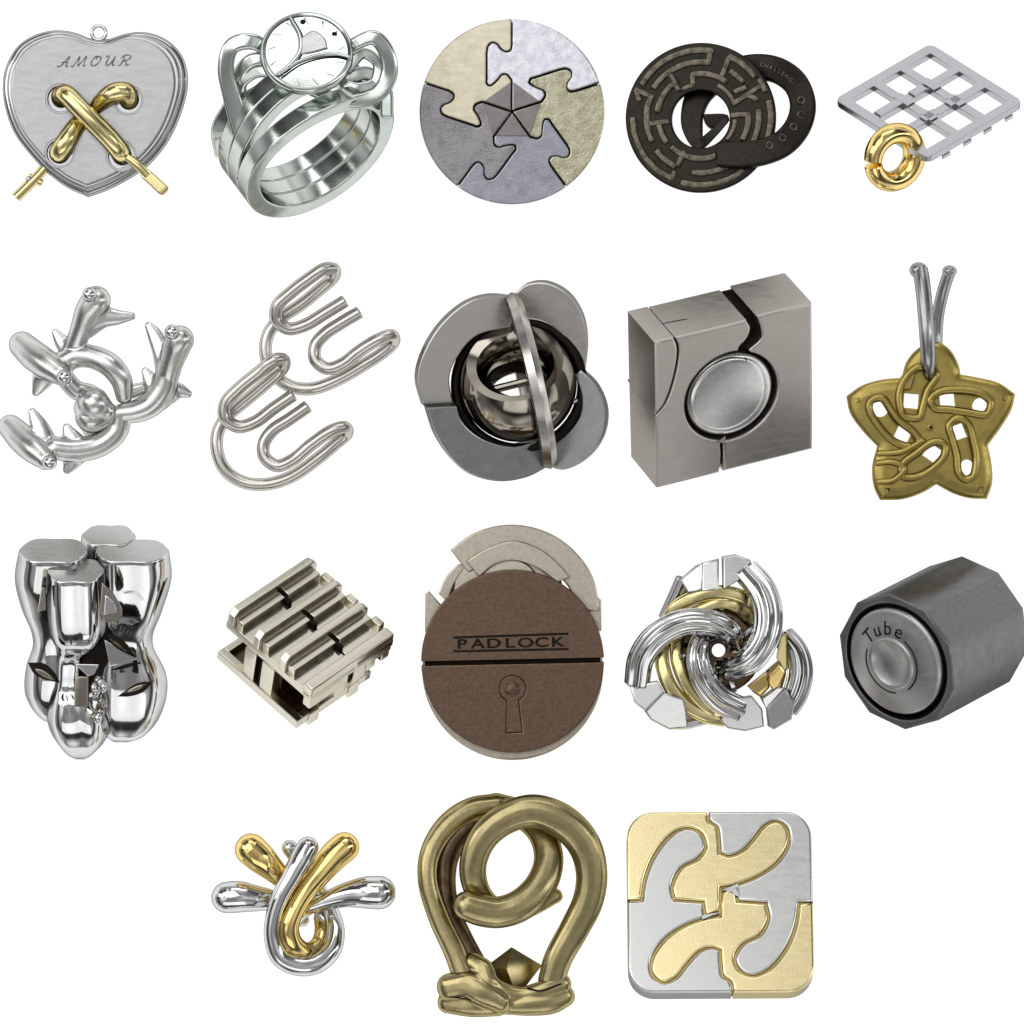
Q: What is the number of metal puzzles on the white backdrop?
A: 18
